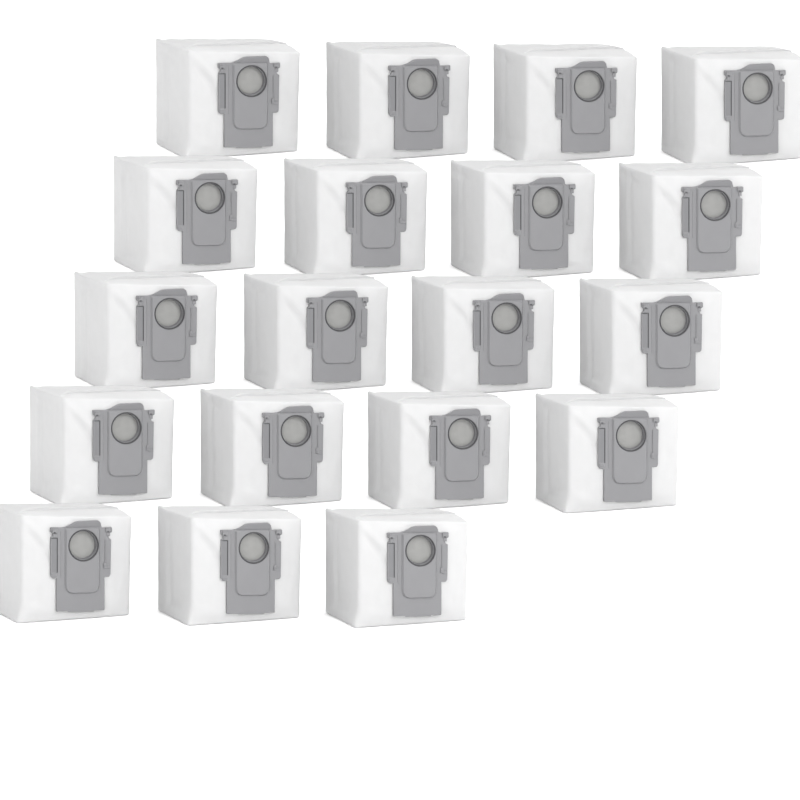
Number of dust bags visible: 19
